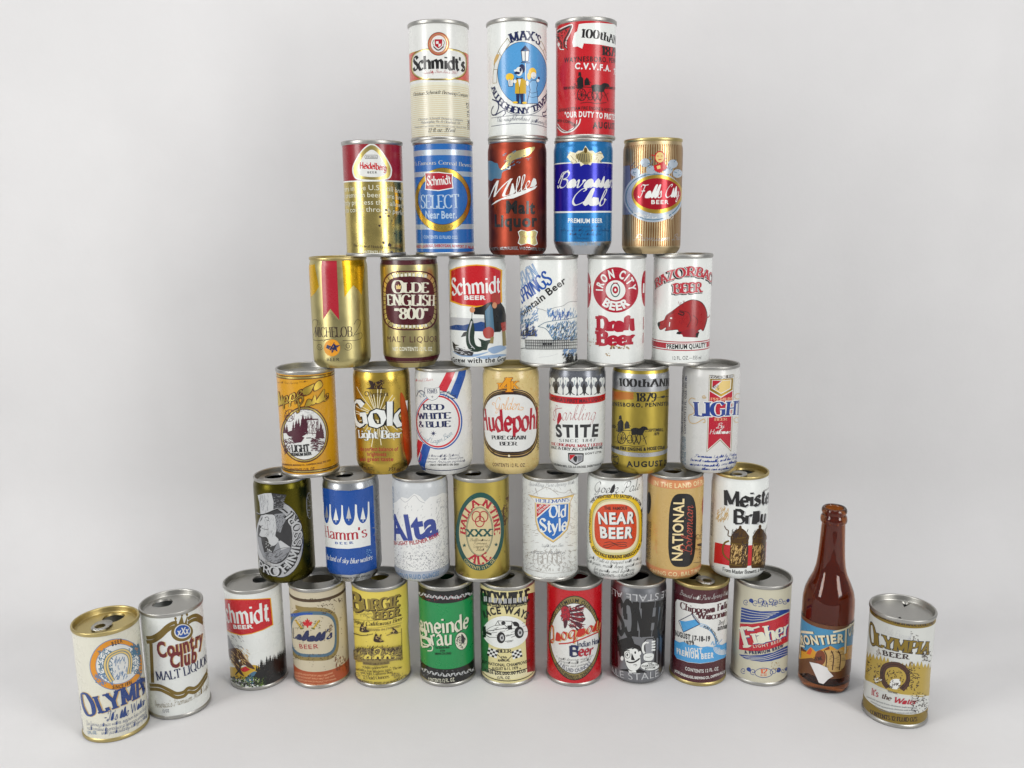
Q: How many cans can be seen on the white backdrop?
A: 41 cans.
